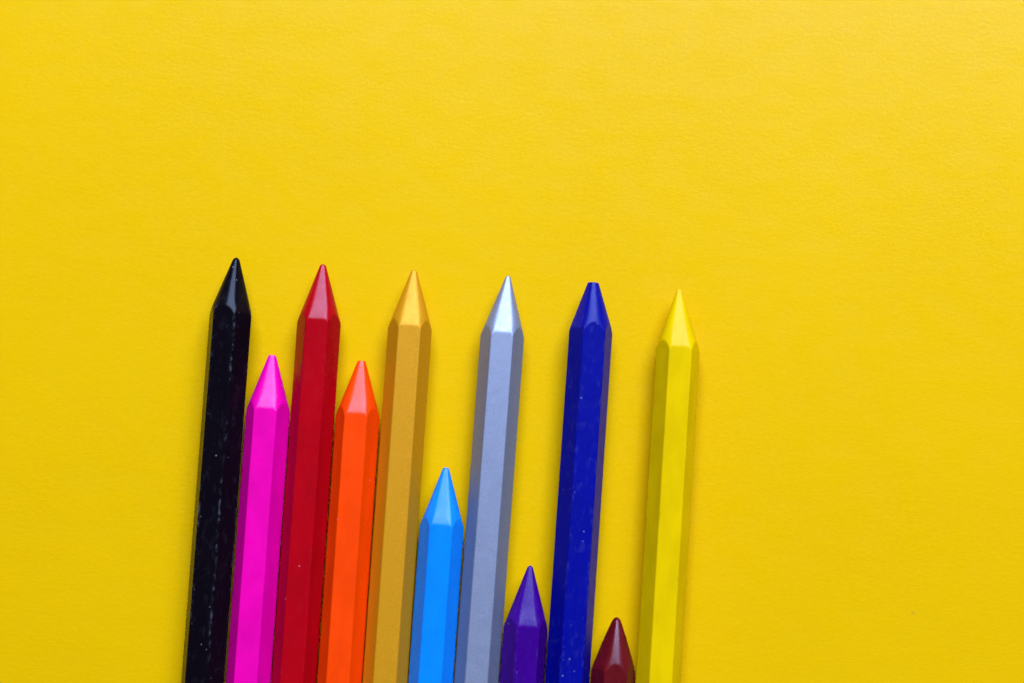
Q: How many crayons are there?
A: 11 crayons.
